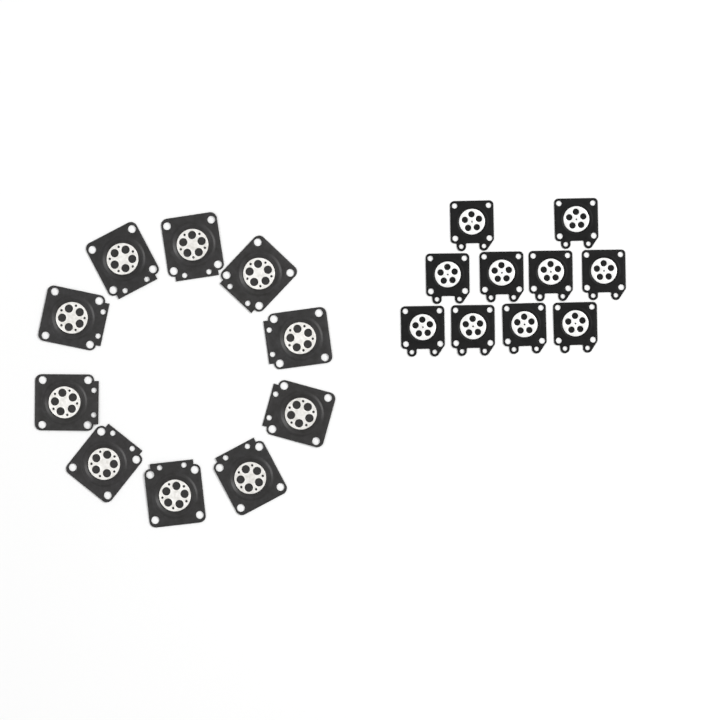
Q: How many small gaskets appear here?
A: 10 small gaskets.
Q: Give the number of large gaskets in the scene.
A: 10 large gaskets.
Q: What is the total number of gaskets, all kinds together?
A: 20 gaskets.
